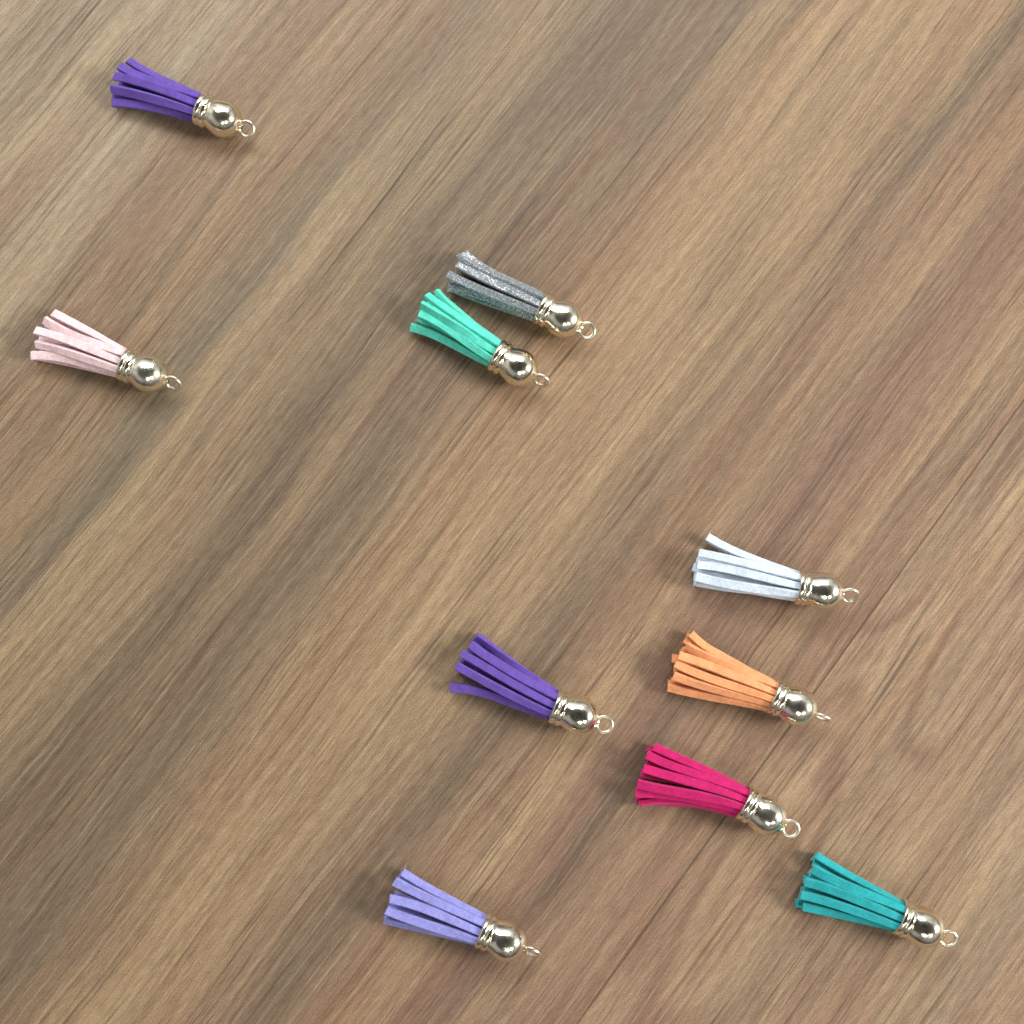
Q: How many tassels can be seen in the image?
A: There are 10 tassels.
